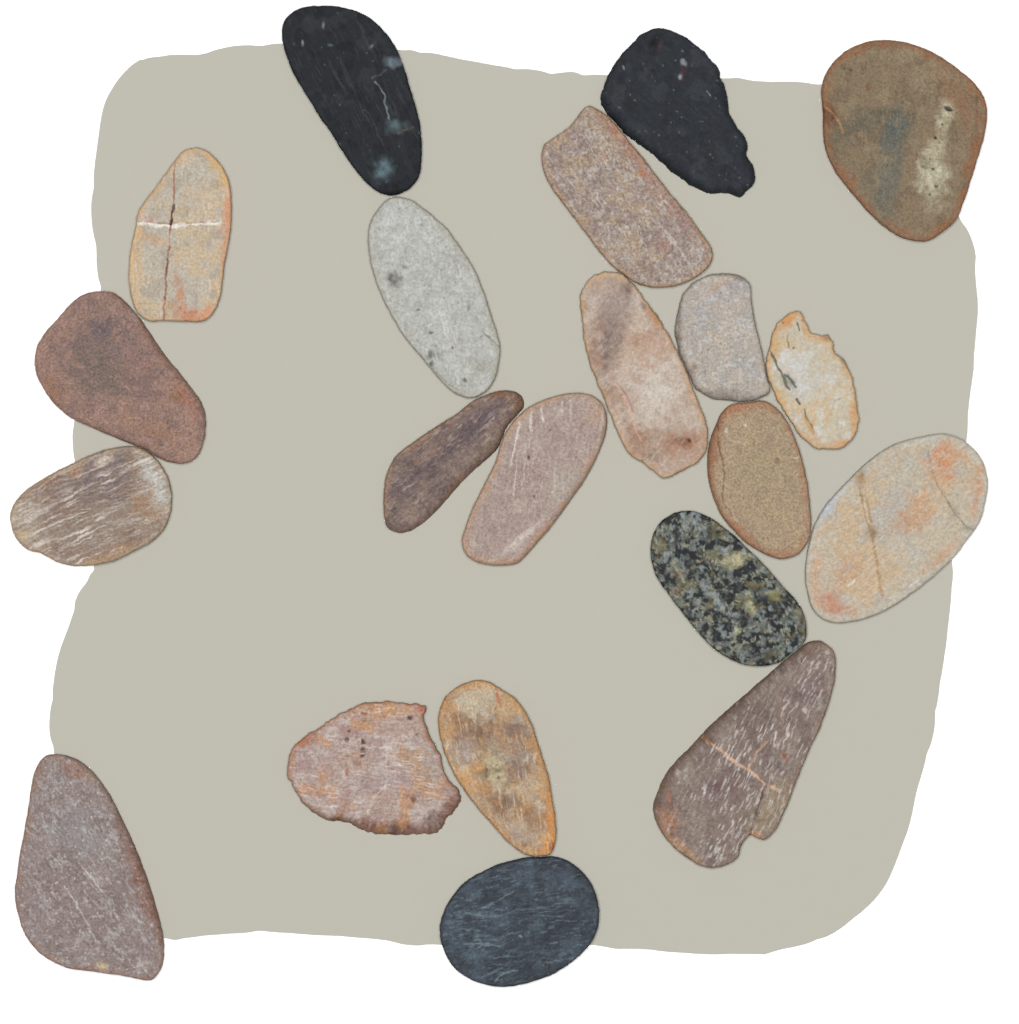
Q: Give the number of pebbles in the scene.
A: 21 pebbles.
